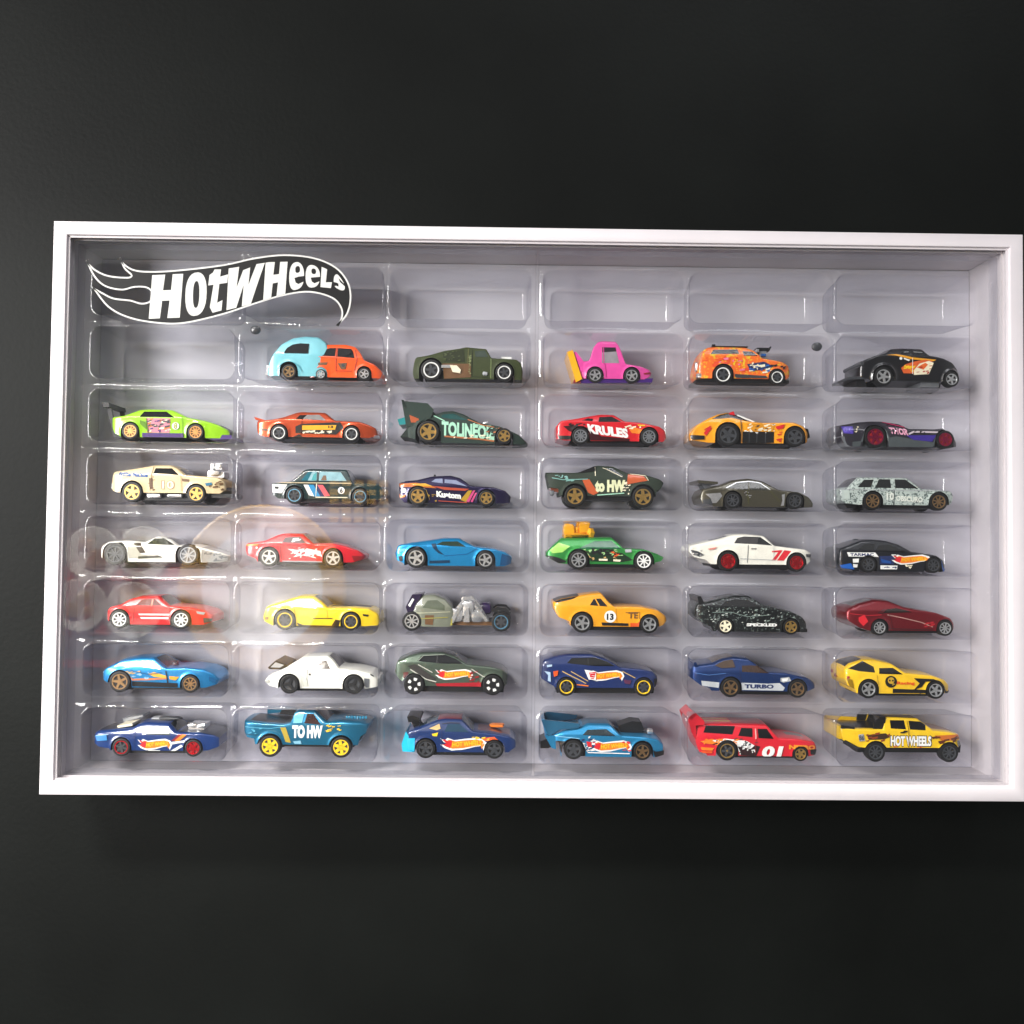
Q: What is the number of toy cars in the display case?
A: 41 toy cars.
